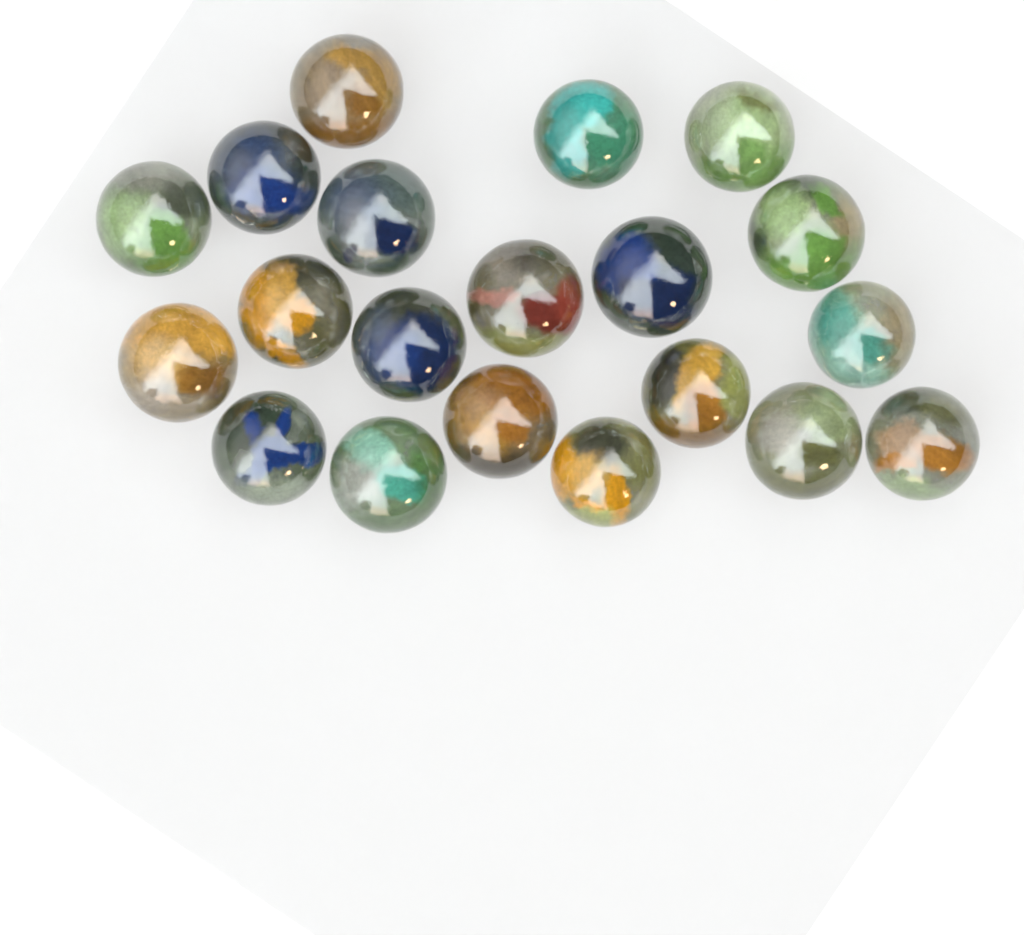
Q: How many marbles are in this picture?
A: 20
